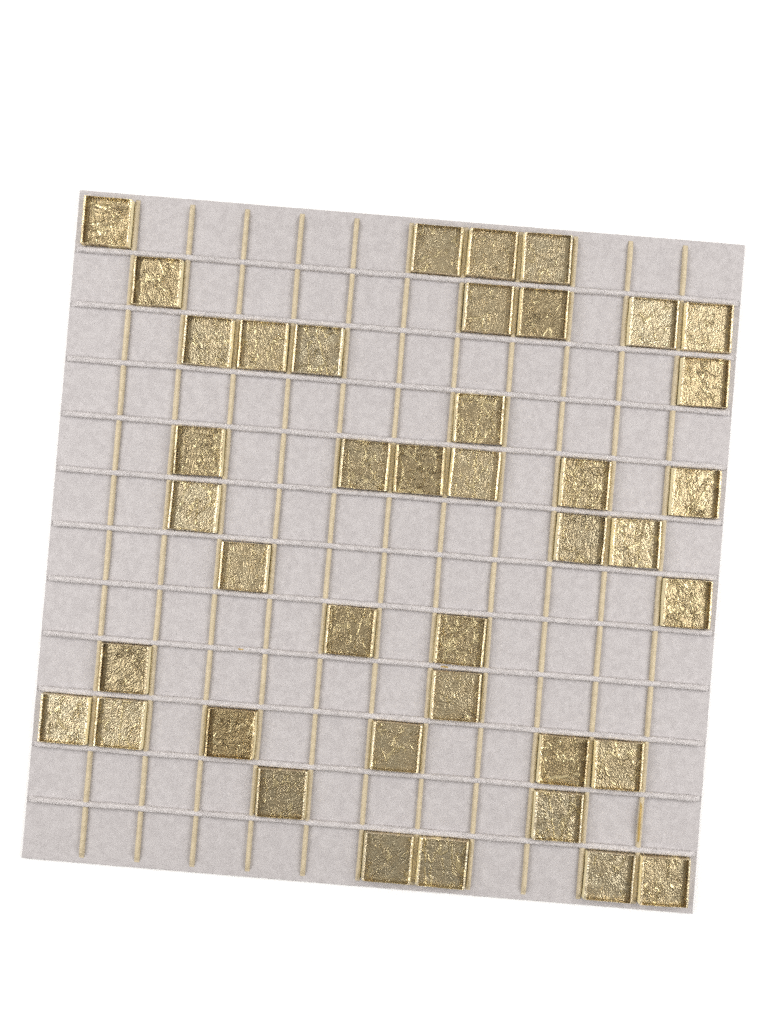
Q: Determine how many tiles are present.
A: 41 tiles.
